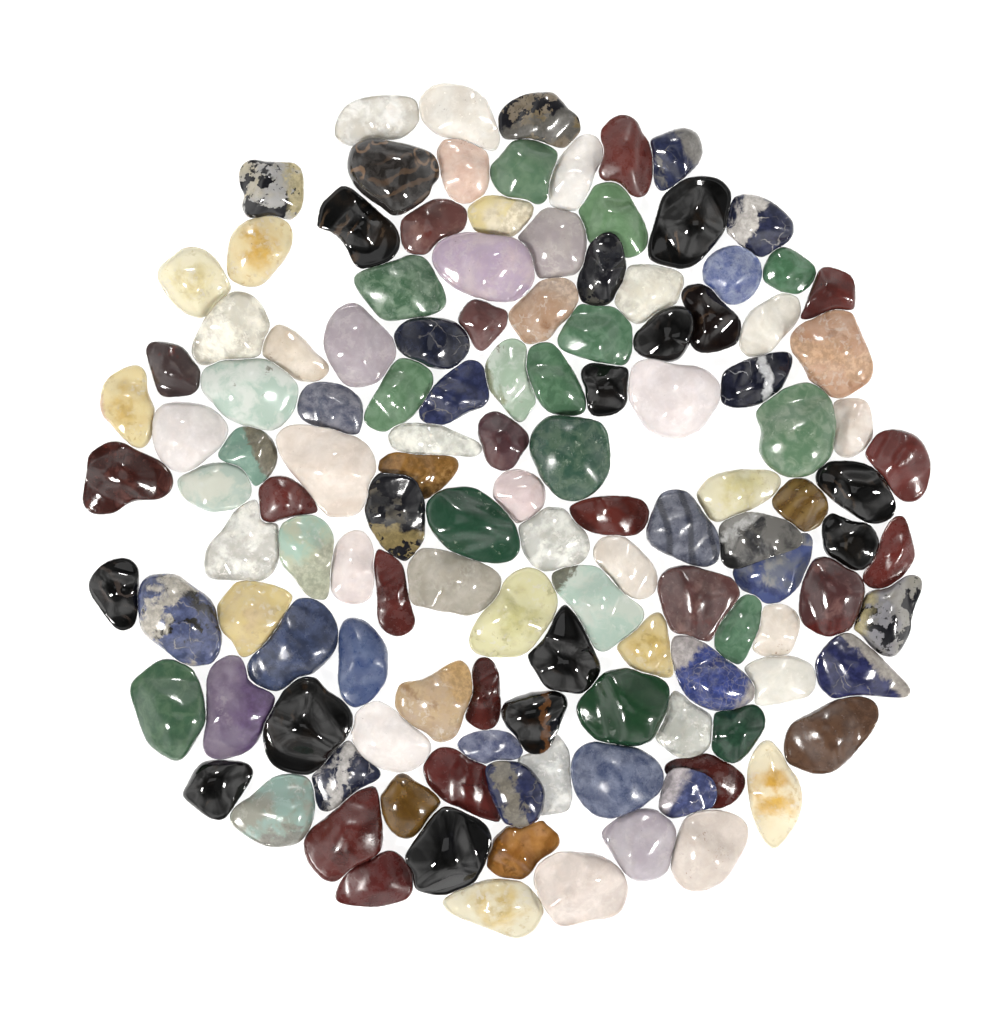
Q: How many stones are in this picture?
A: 128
